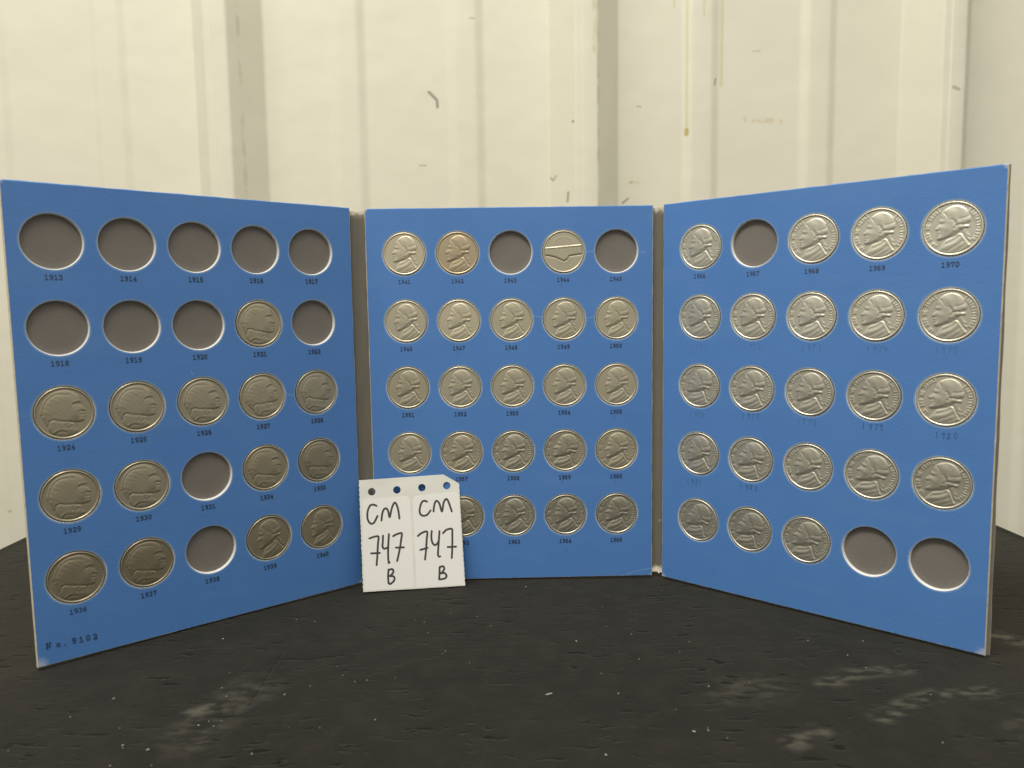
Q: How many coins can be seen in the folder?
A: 58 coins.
